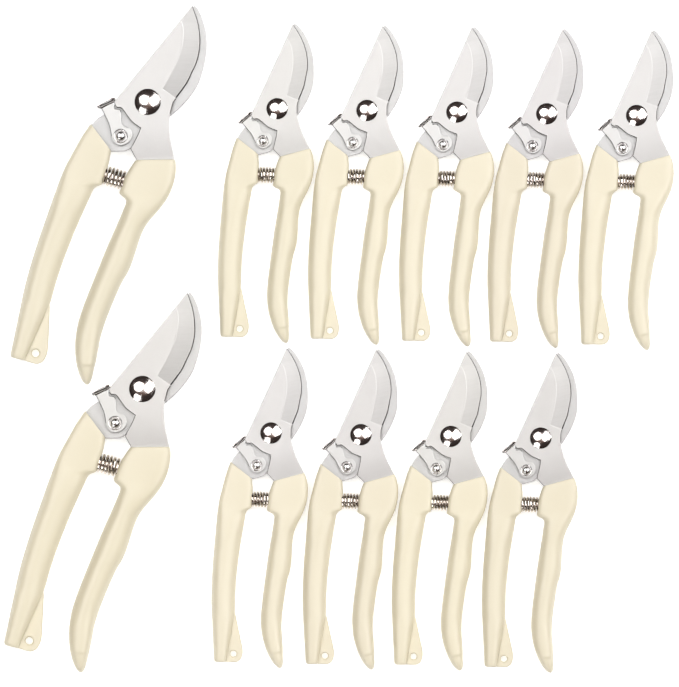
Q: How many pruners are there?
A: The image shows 11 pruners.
